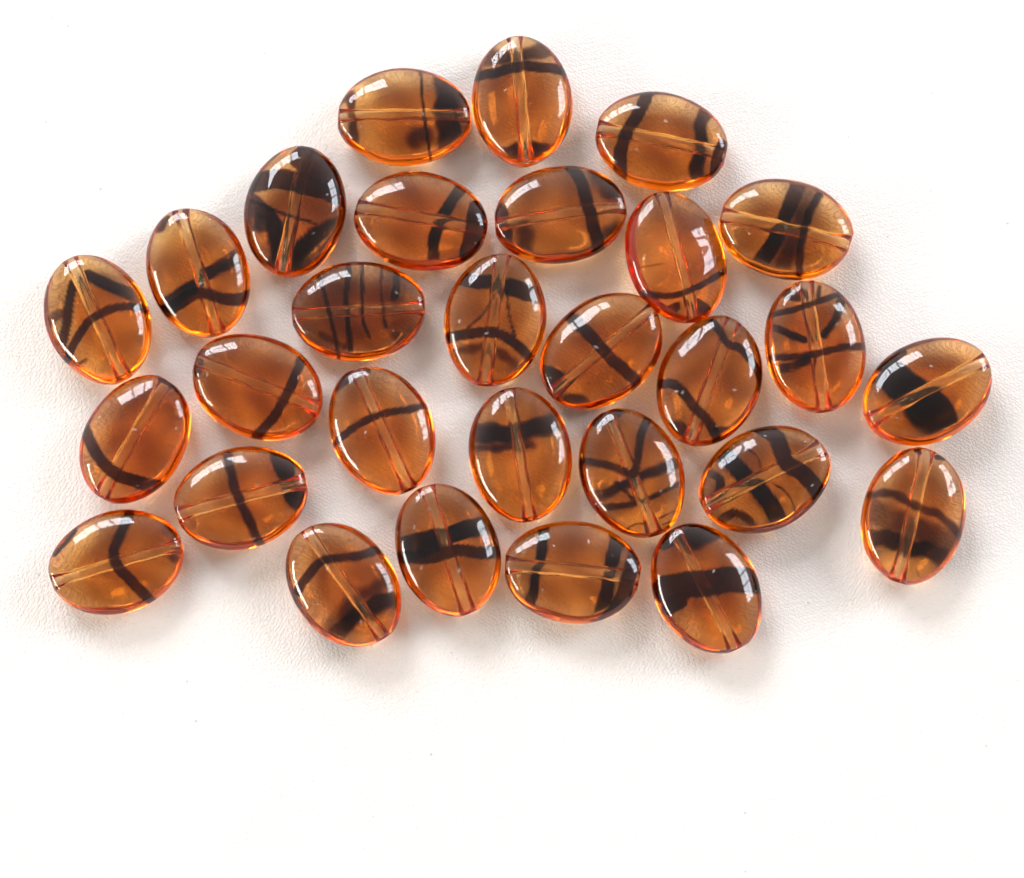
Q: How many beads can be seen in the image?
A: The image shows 29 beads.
